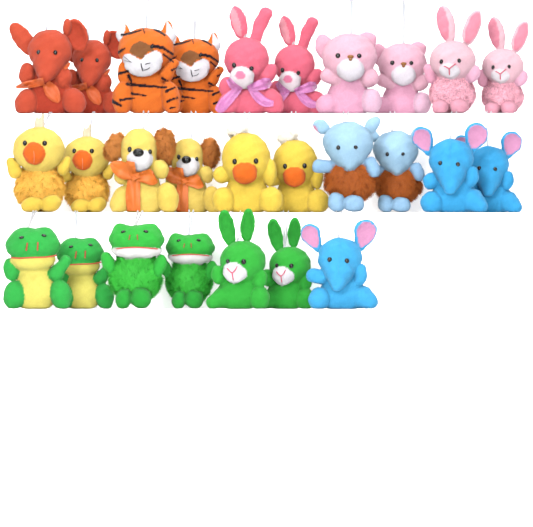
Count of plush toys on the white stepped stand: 27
